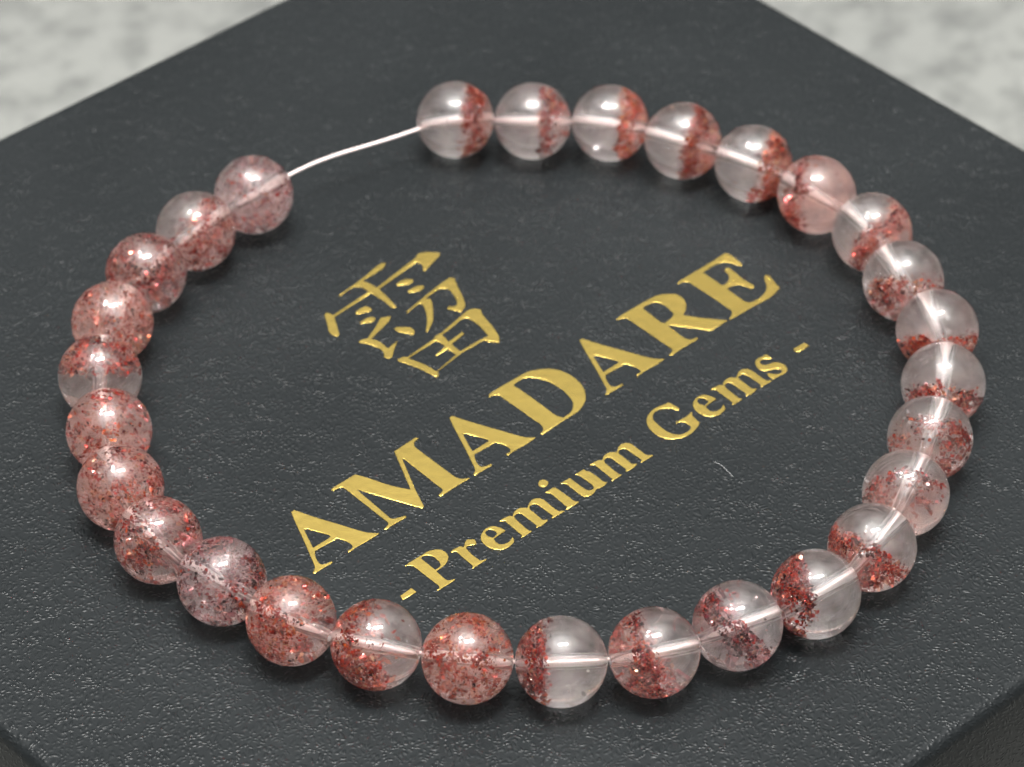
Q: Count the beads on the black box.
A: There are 29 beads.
